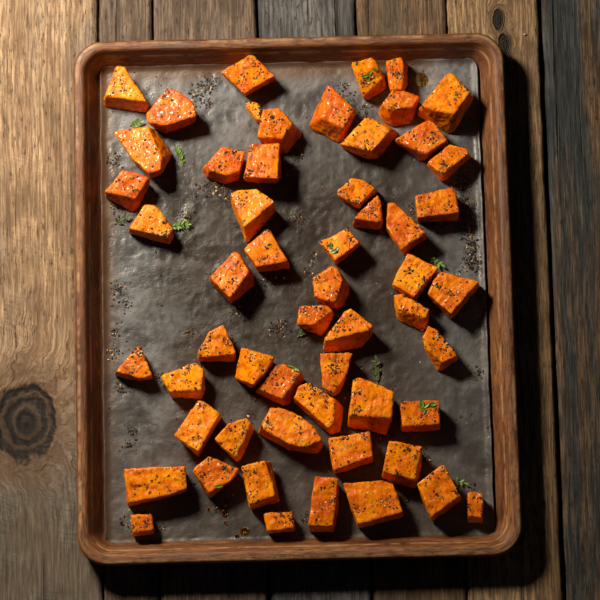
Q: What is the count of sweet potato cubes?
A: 56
